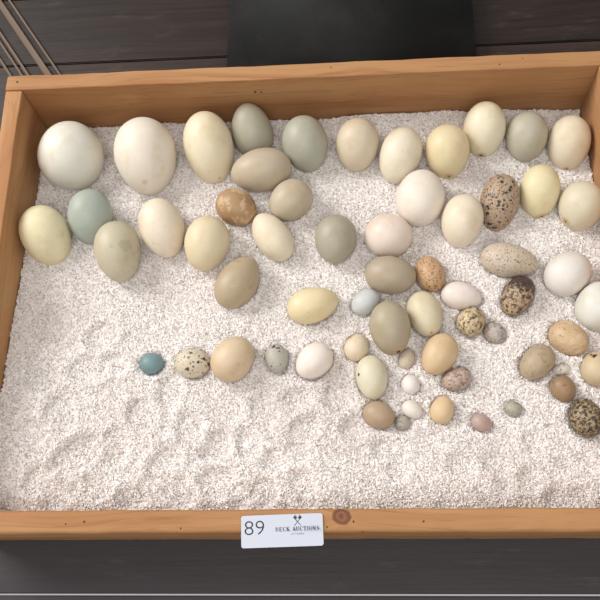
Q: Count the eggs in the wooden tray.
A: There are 64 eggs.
